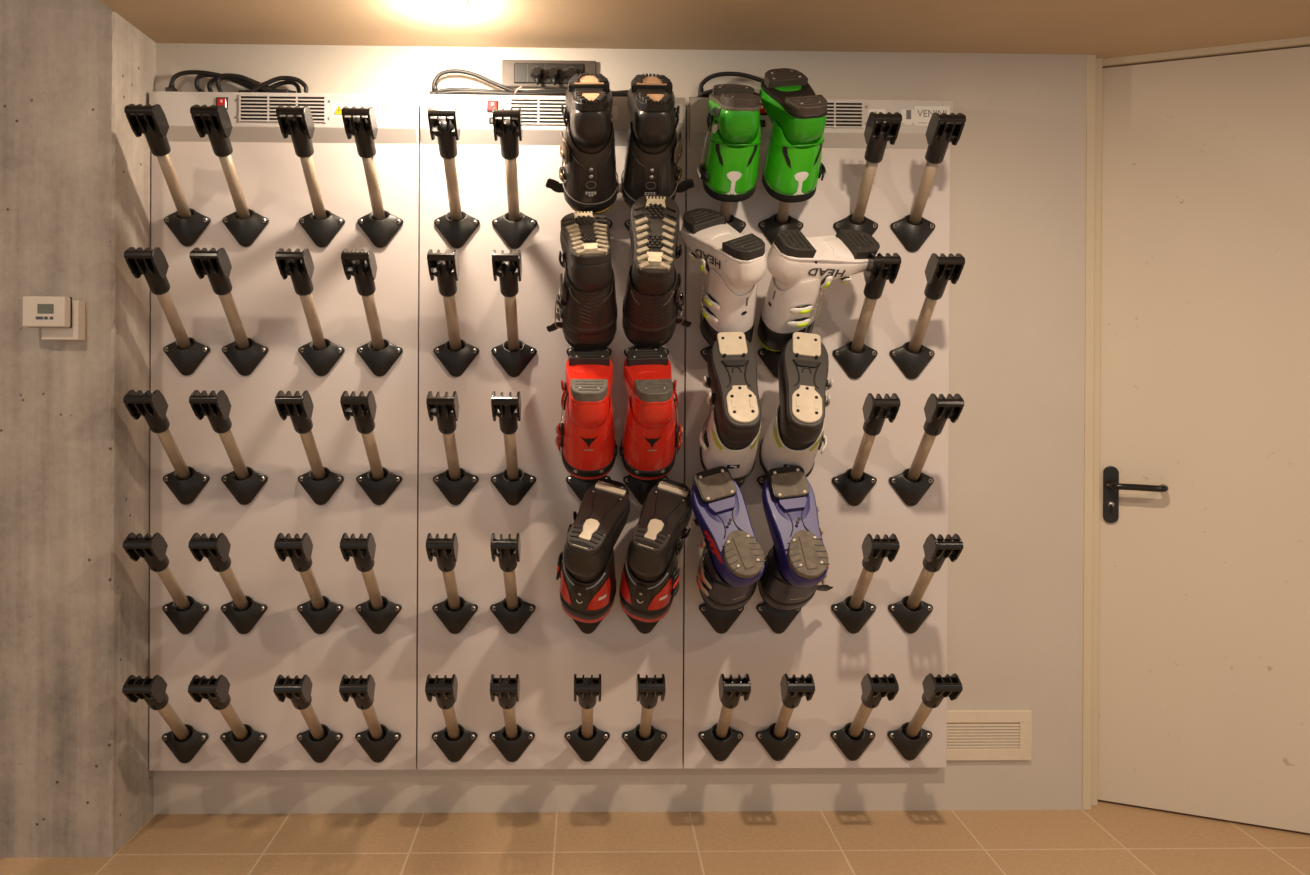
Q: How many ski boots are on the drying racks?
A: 16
